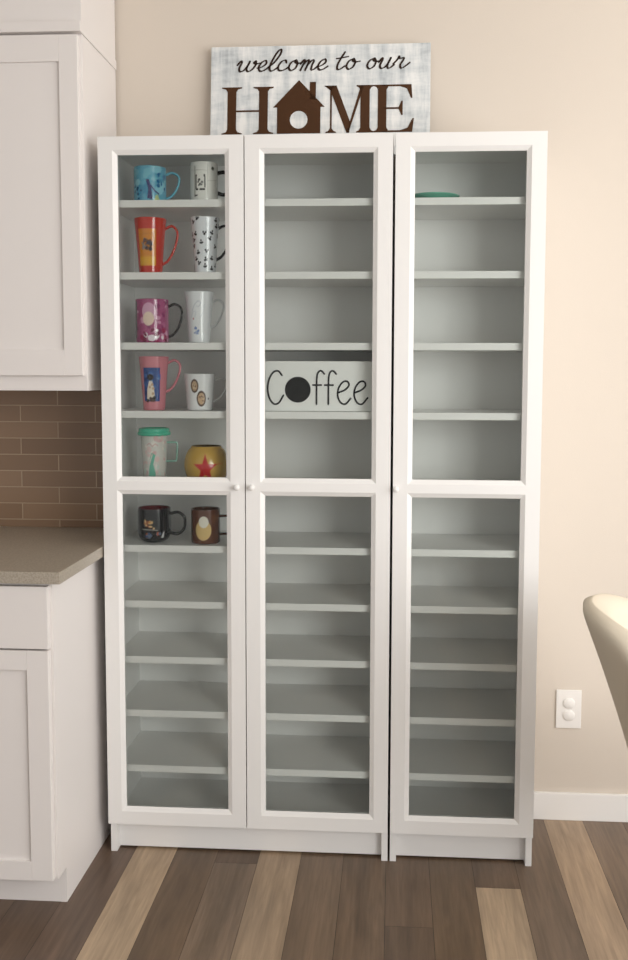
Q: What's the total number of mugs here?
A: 12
